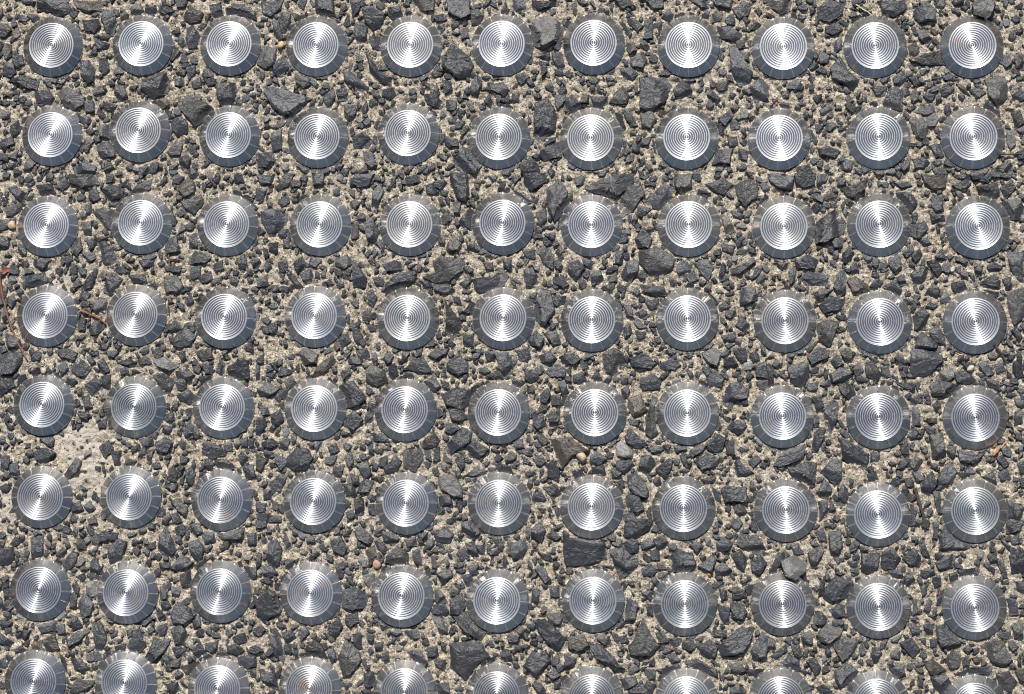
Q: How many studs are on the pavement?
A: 88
